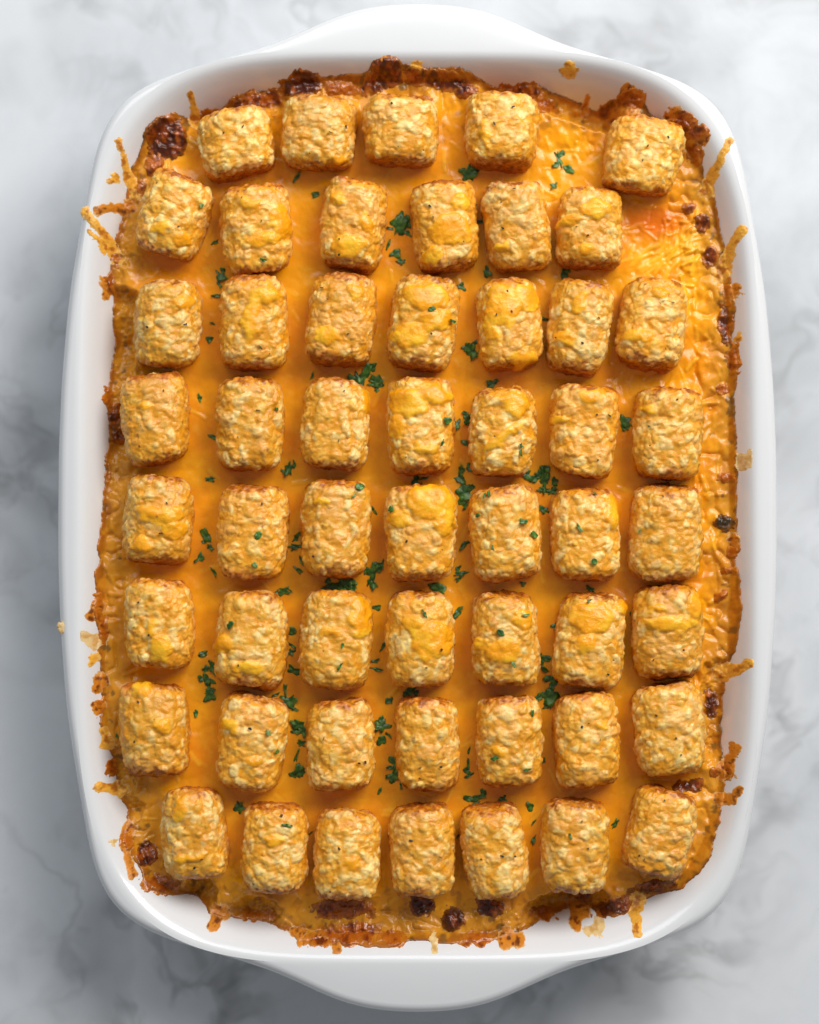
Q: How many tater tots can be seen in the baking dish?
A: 53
